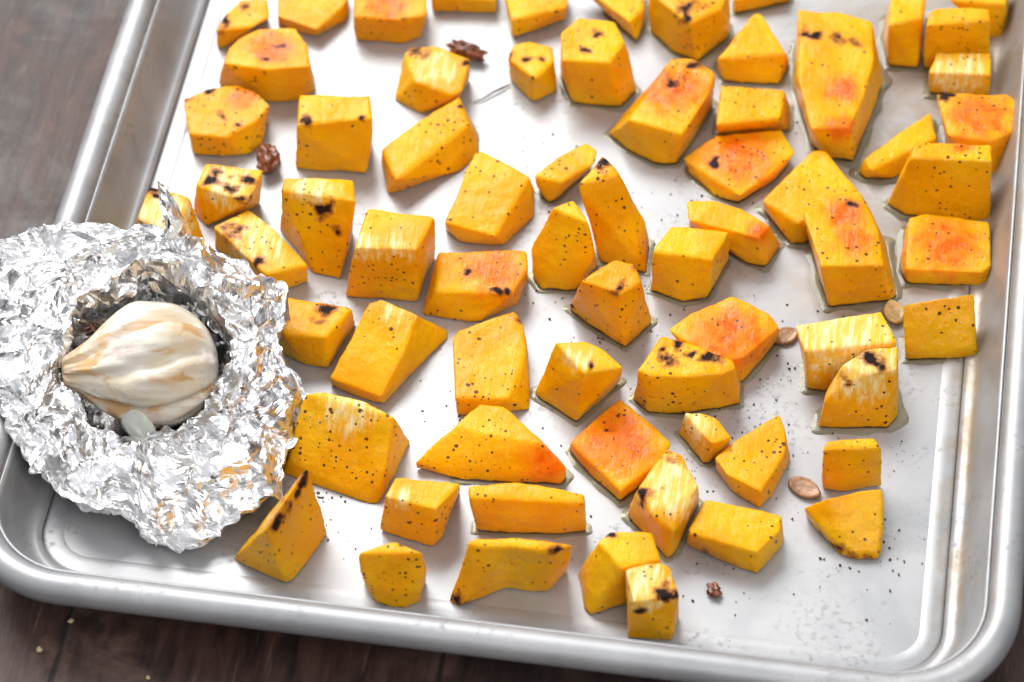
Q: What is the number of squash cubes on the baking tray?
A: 68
